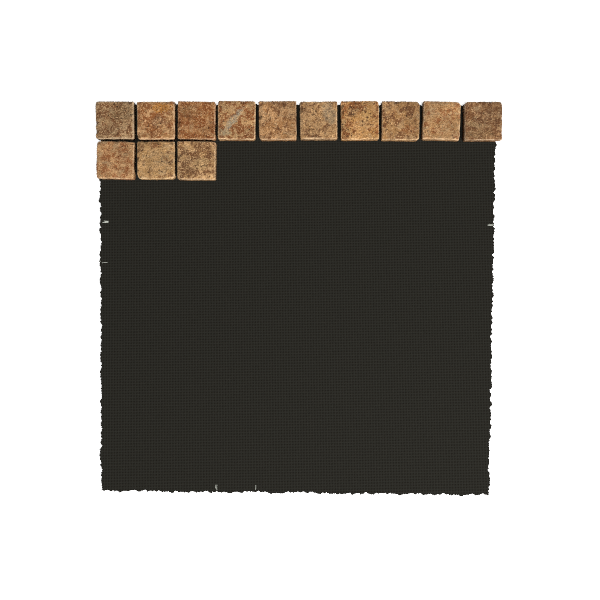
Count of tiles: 13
